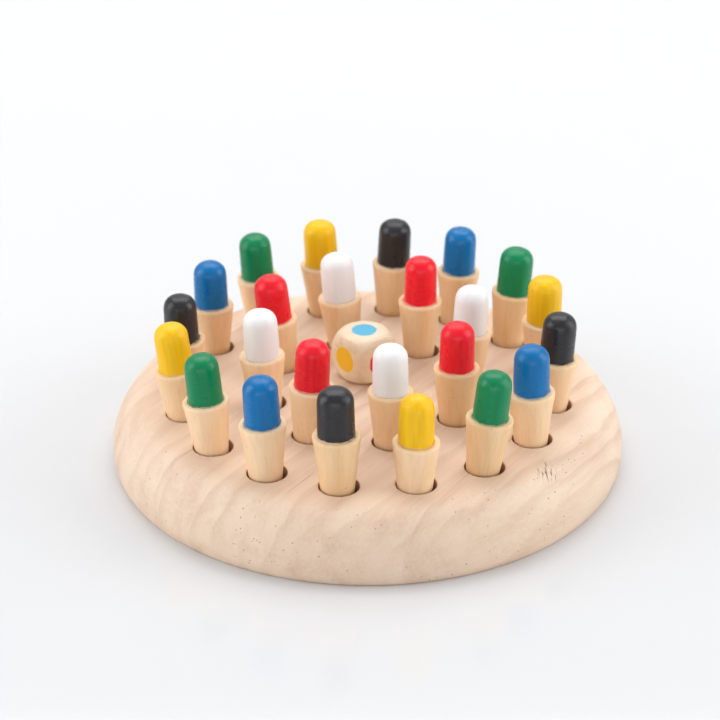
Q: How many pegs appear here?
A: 24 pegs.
